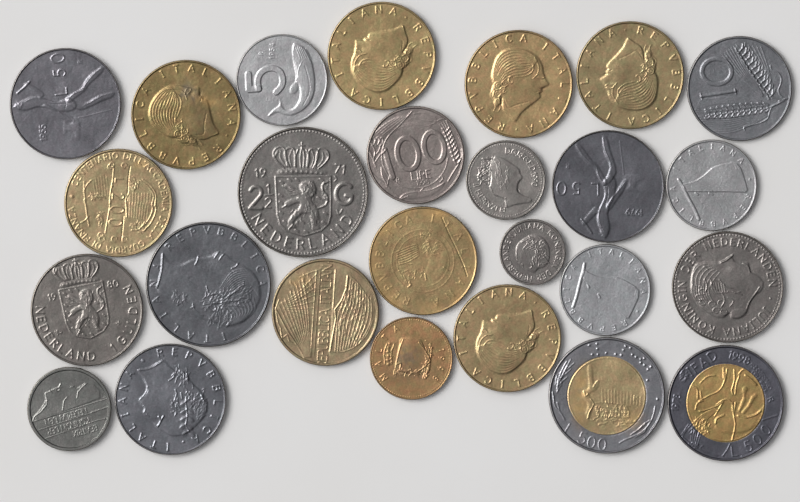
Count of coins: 26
